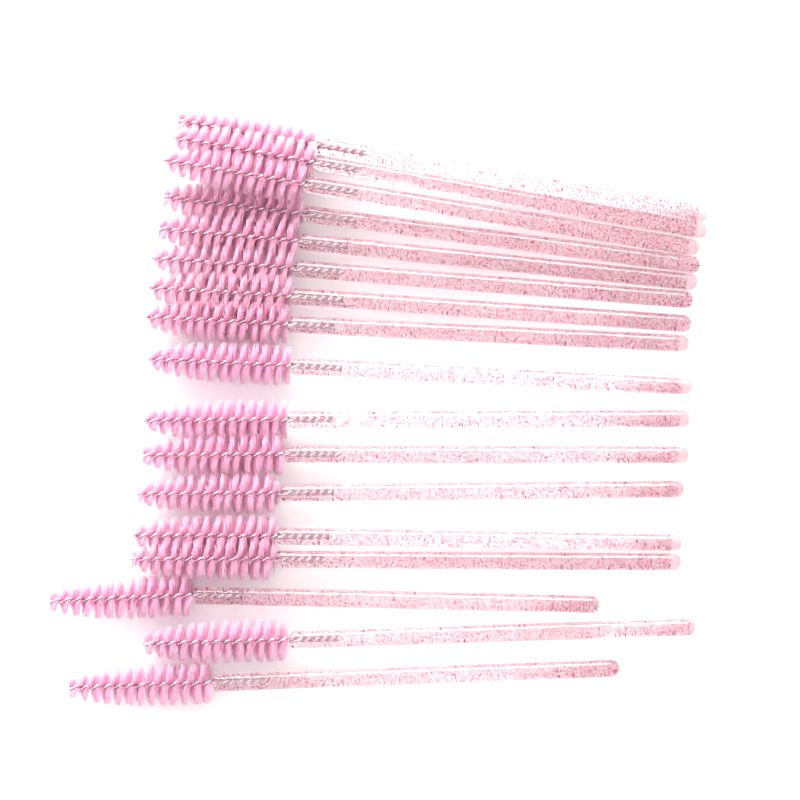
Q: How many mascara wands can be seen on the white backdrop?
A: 17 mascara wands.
